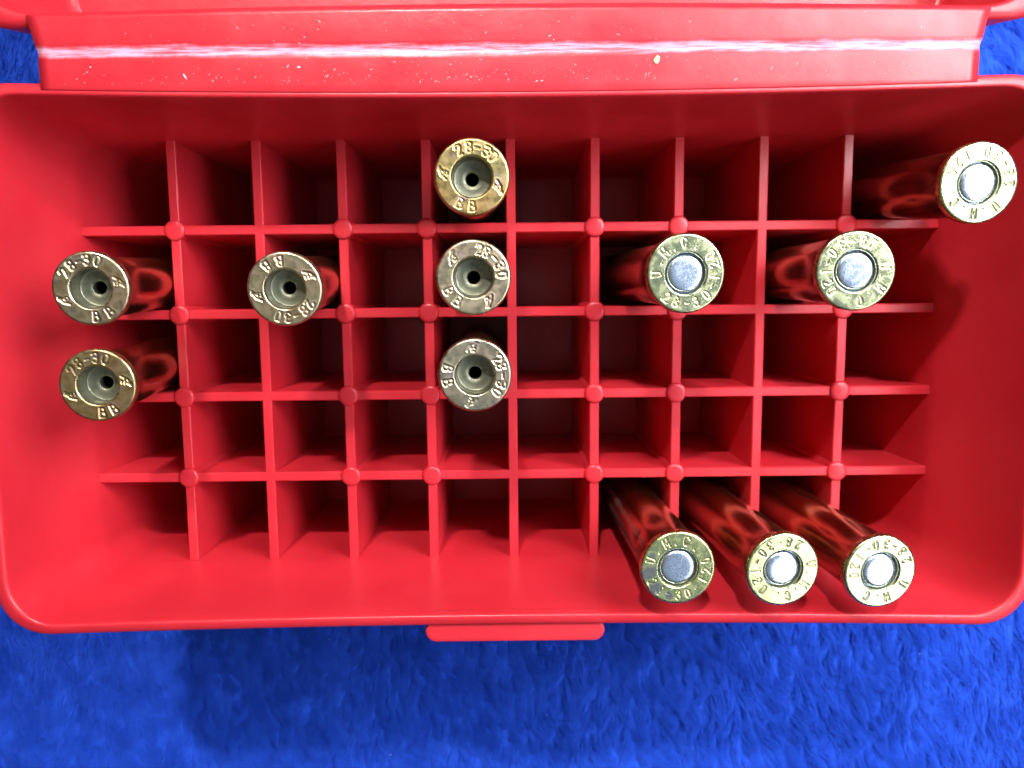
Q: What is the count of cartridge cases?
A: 12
